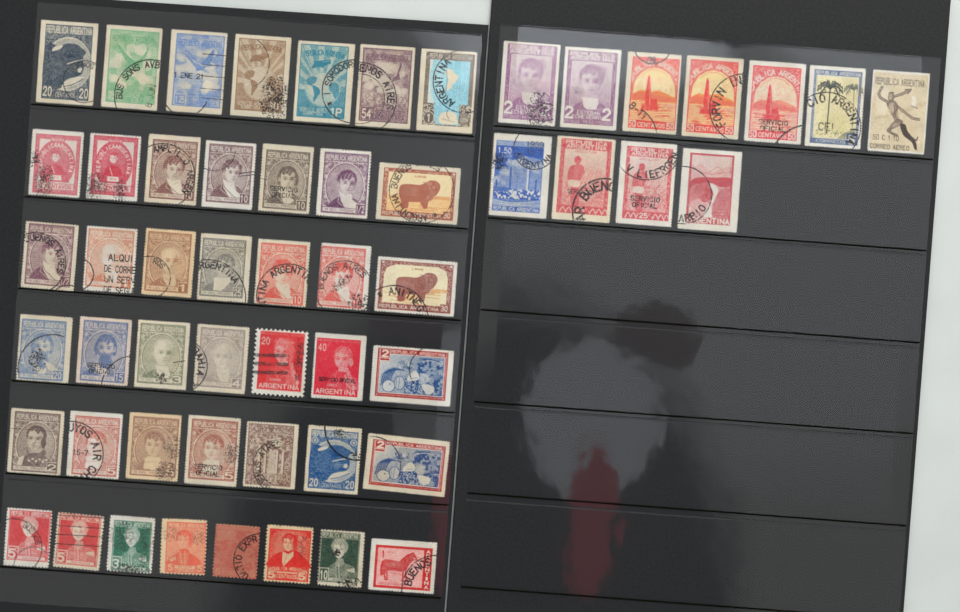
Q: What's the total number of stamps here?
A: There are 54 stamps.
